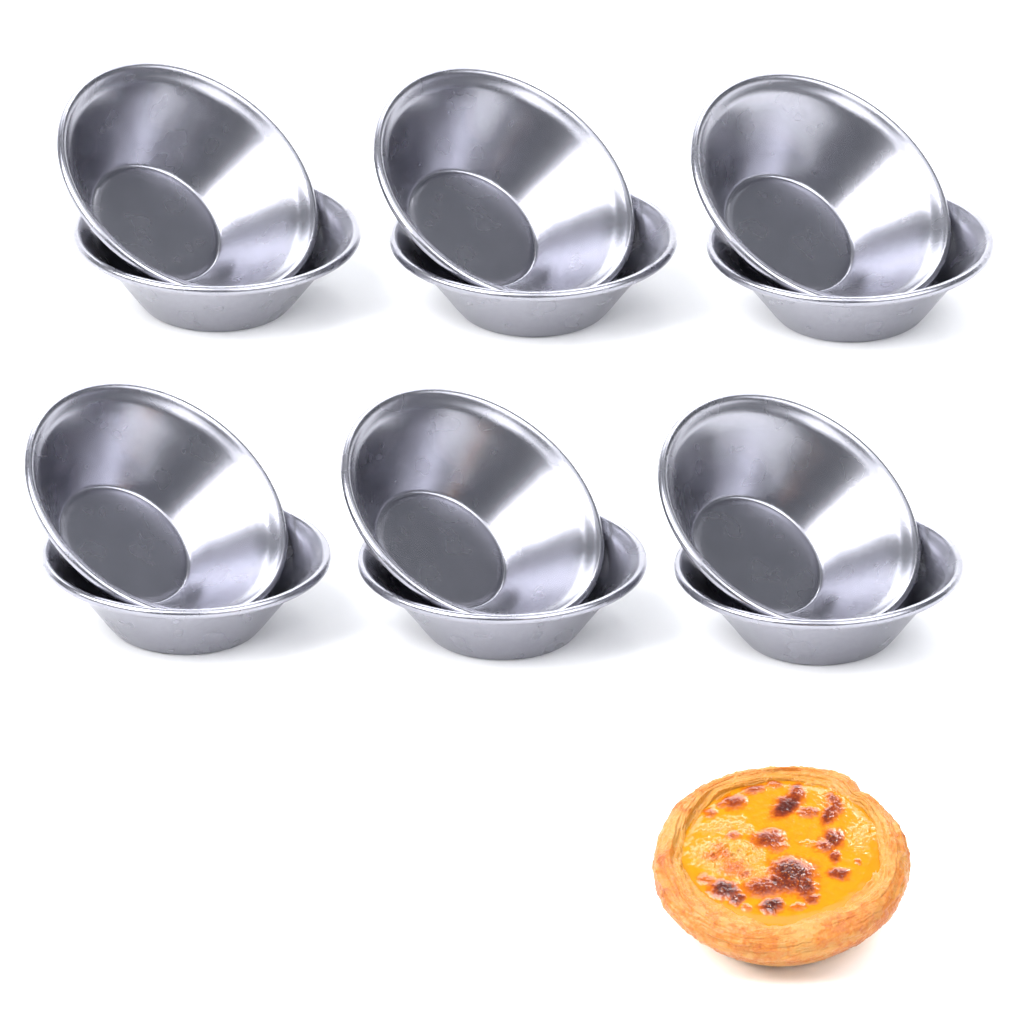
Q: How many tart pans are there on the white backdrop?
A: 12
